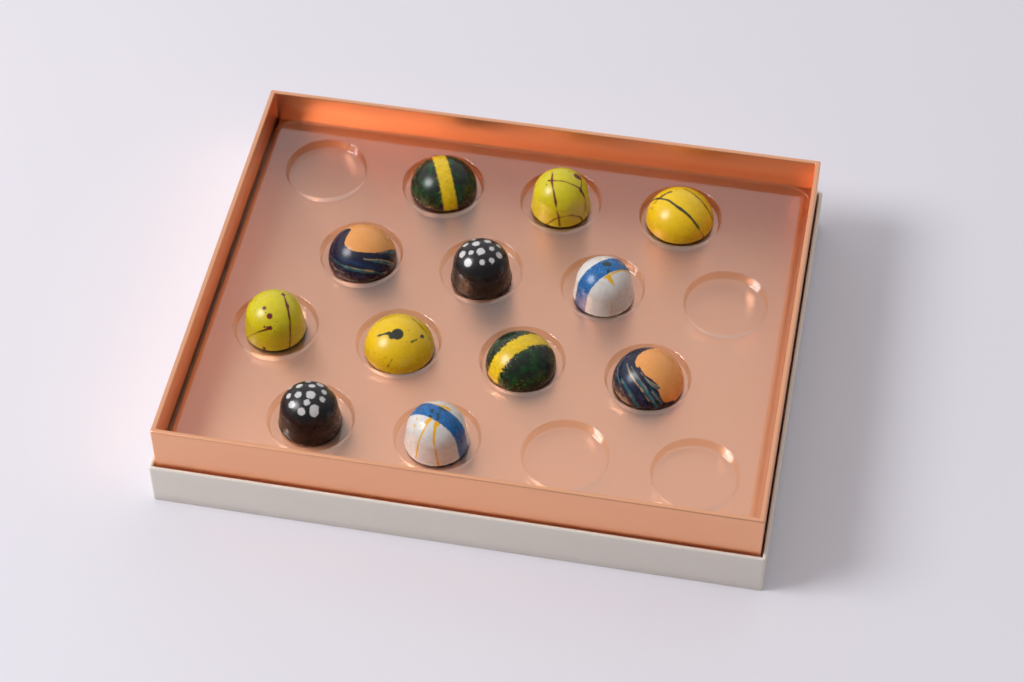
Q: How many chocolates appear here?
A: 12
